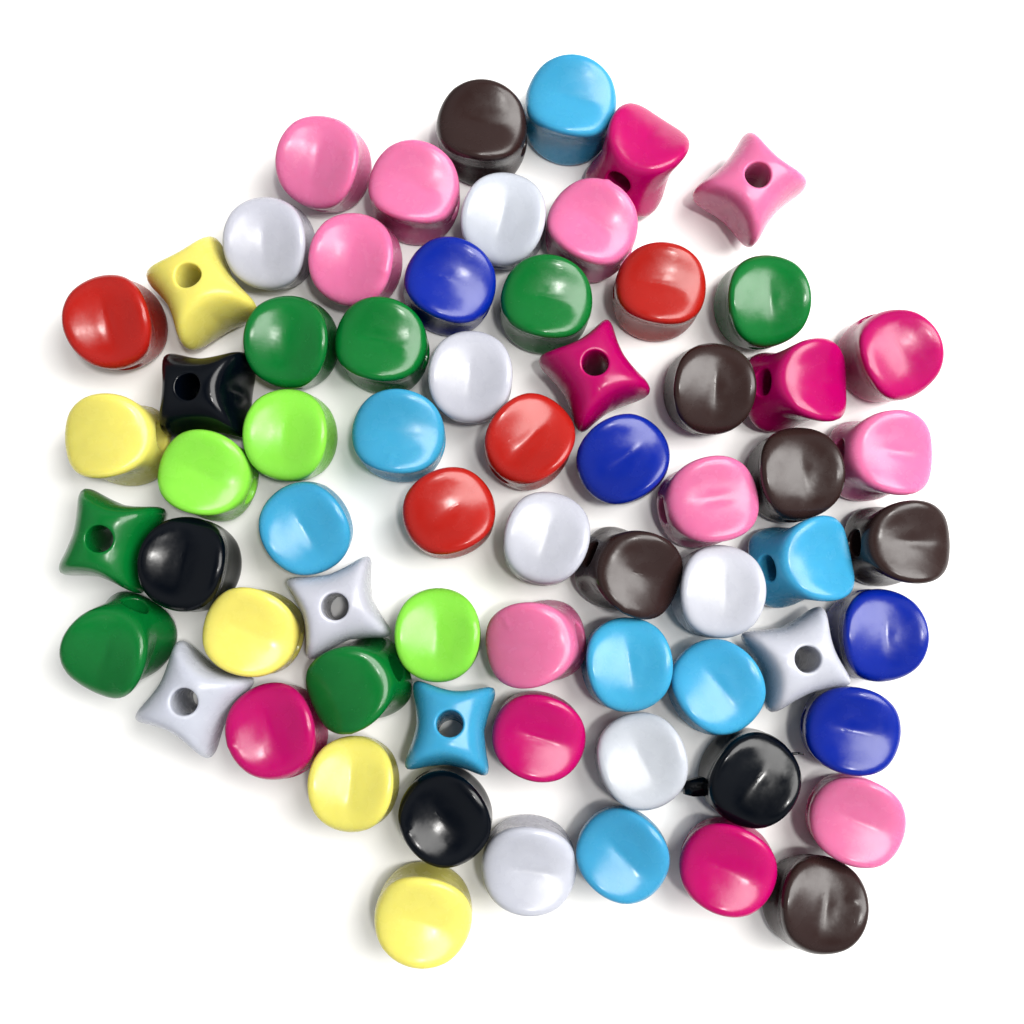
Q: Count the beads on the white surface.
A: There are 67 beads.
